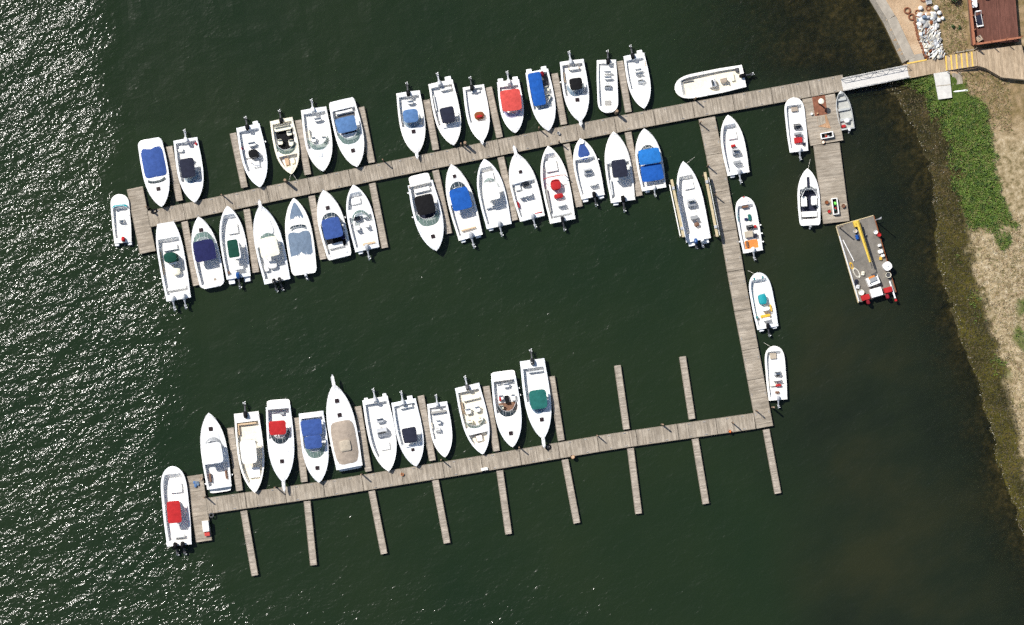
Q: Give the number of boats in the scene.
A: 51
